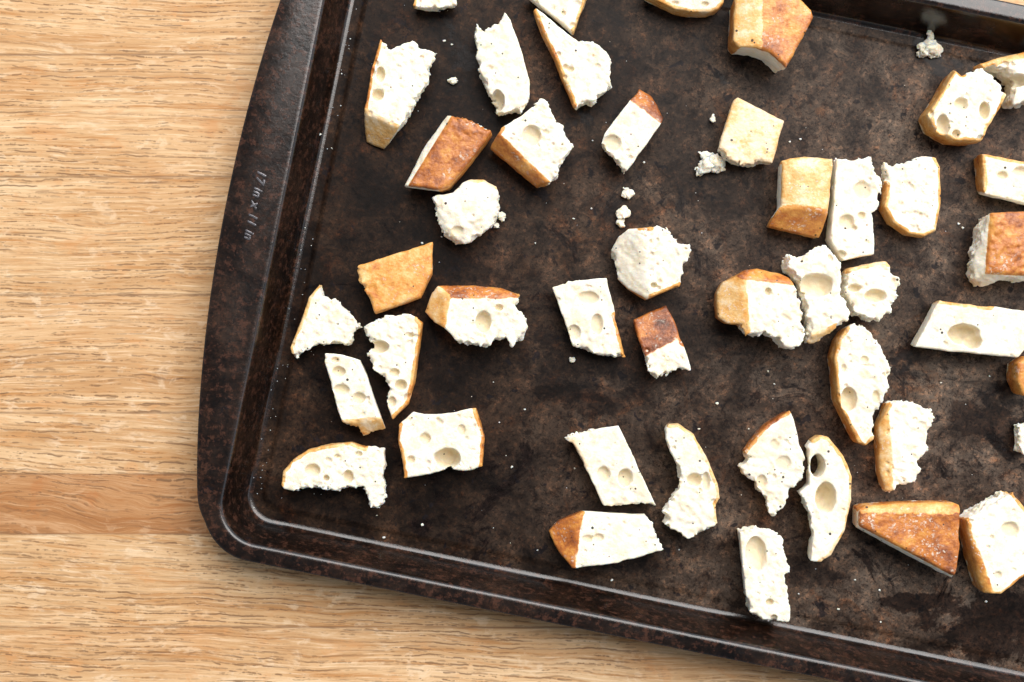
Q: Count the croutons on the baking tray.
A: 45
